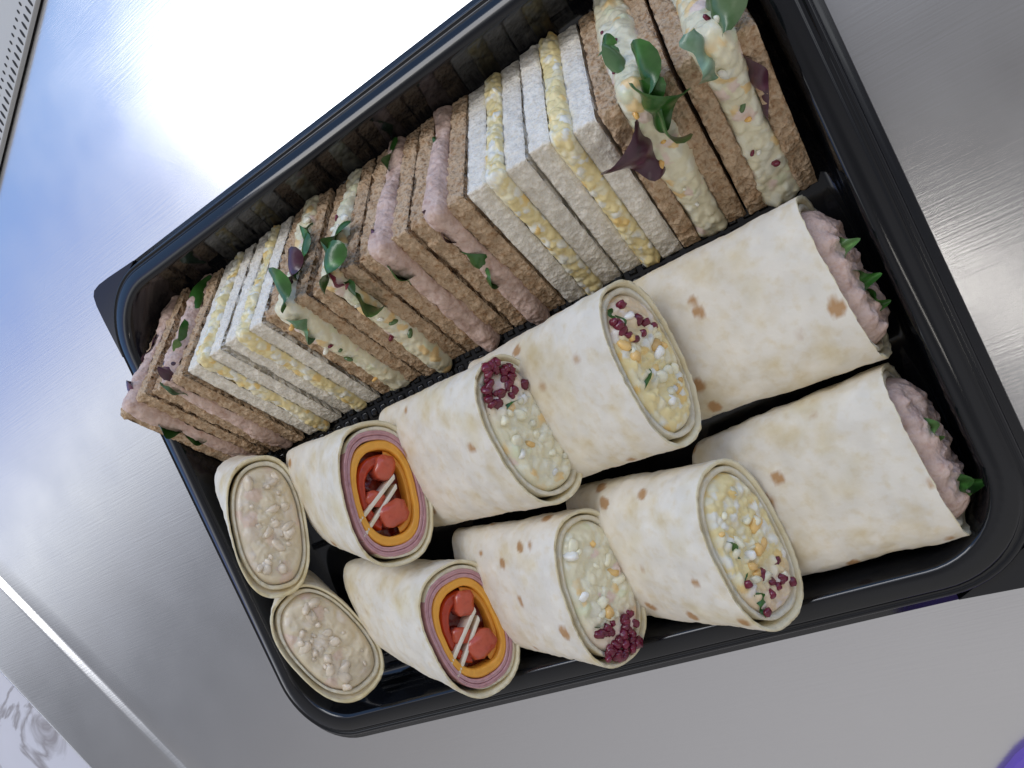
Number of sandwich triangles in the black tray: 12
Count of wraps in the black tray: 10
